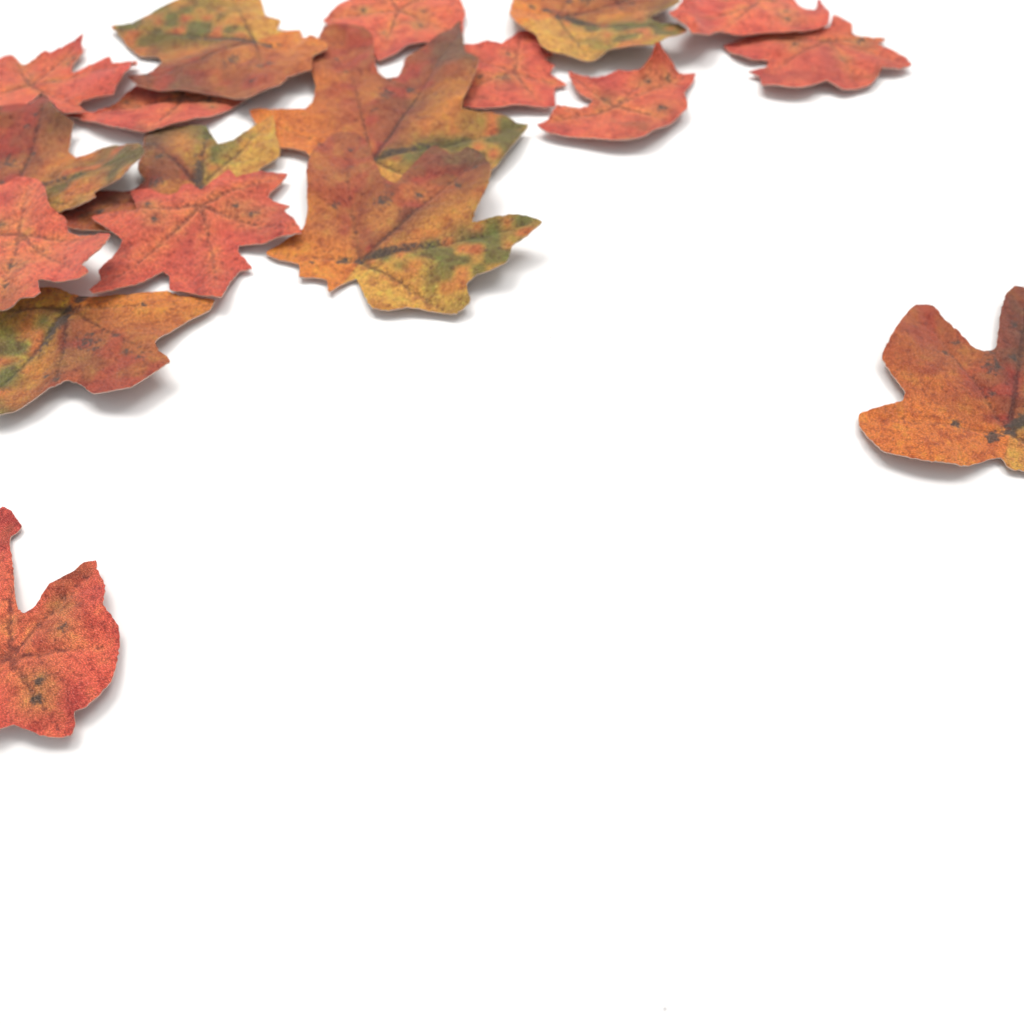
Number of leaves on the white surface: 18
